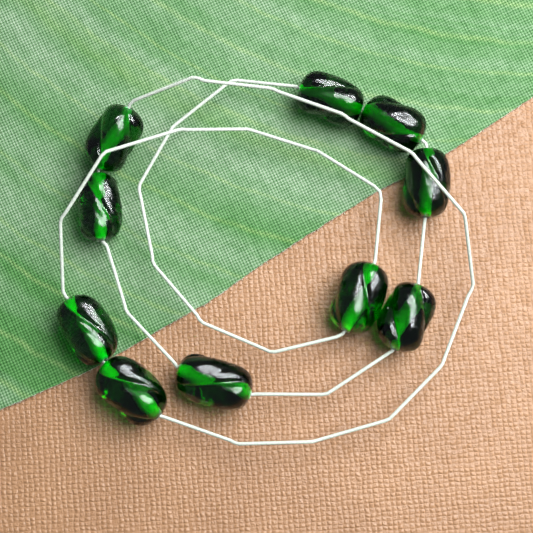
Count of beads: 10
